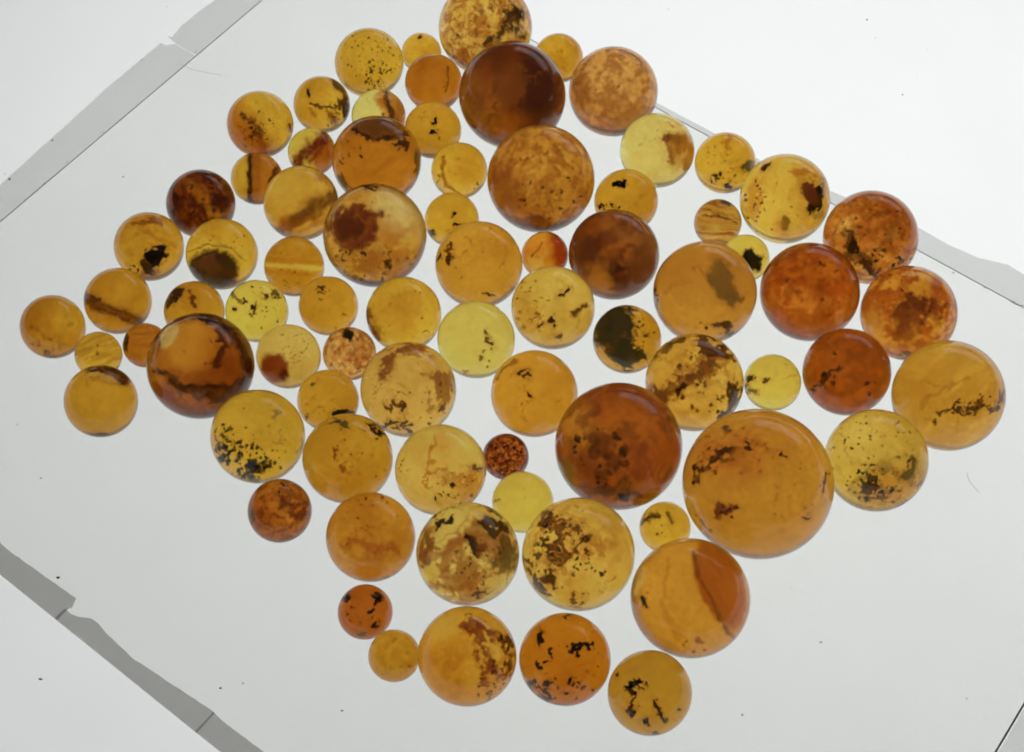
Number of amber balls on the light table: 77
